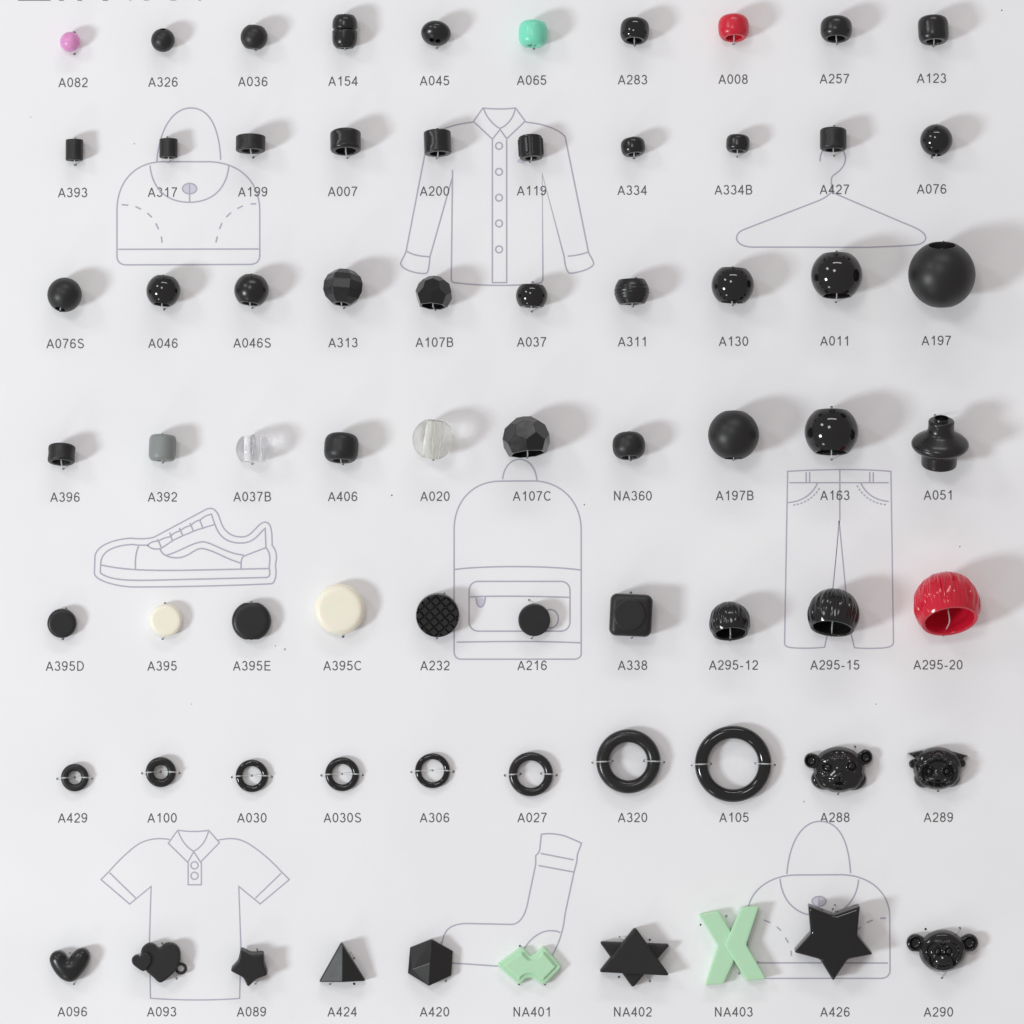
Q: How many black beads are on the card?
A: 51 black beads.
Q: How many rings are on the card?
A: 8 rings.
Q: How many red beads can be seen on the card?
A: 2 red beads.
